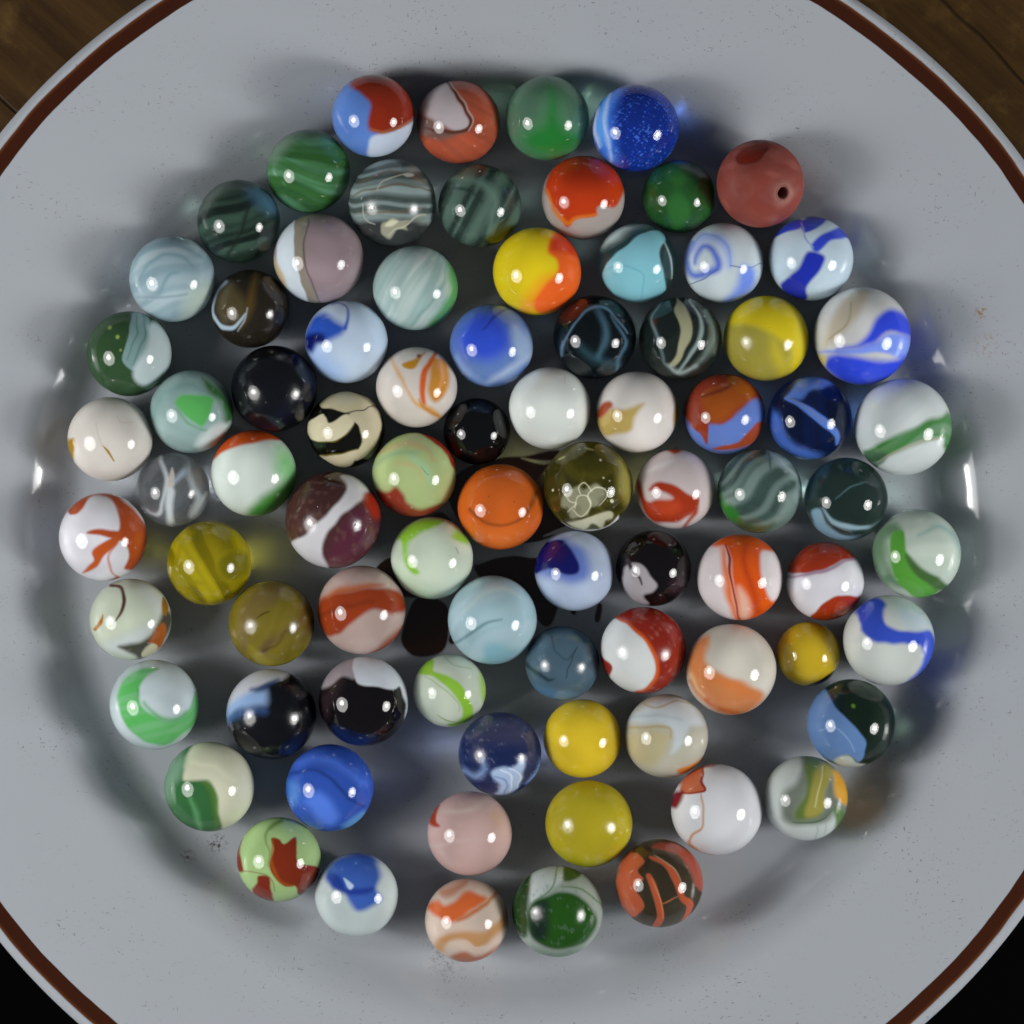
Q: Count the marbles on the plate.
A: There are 82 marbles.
